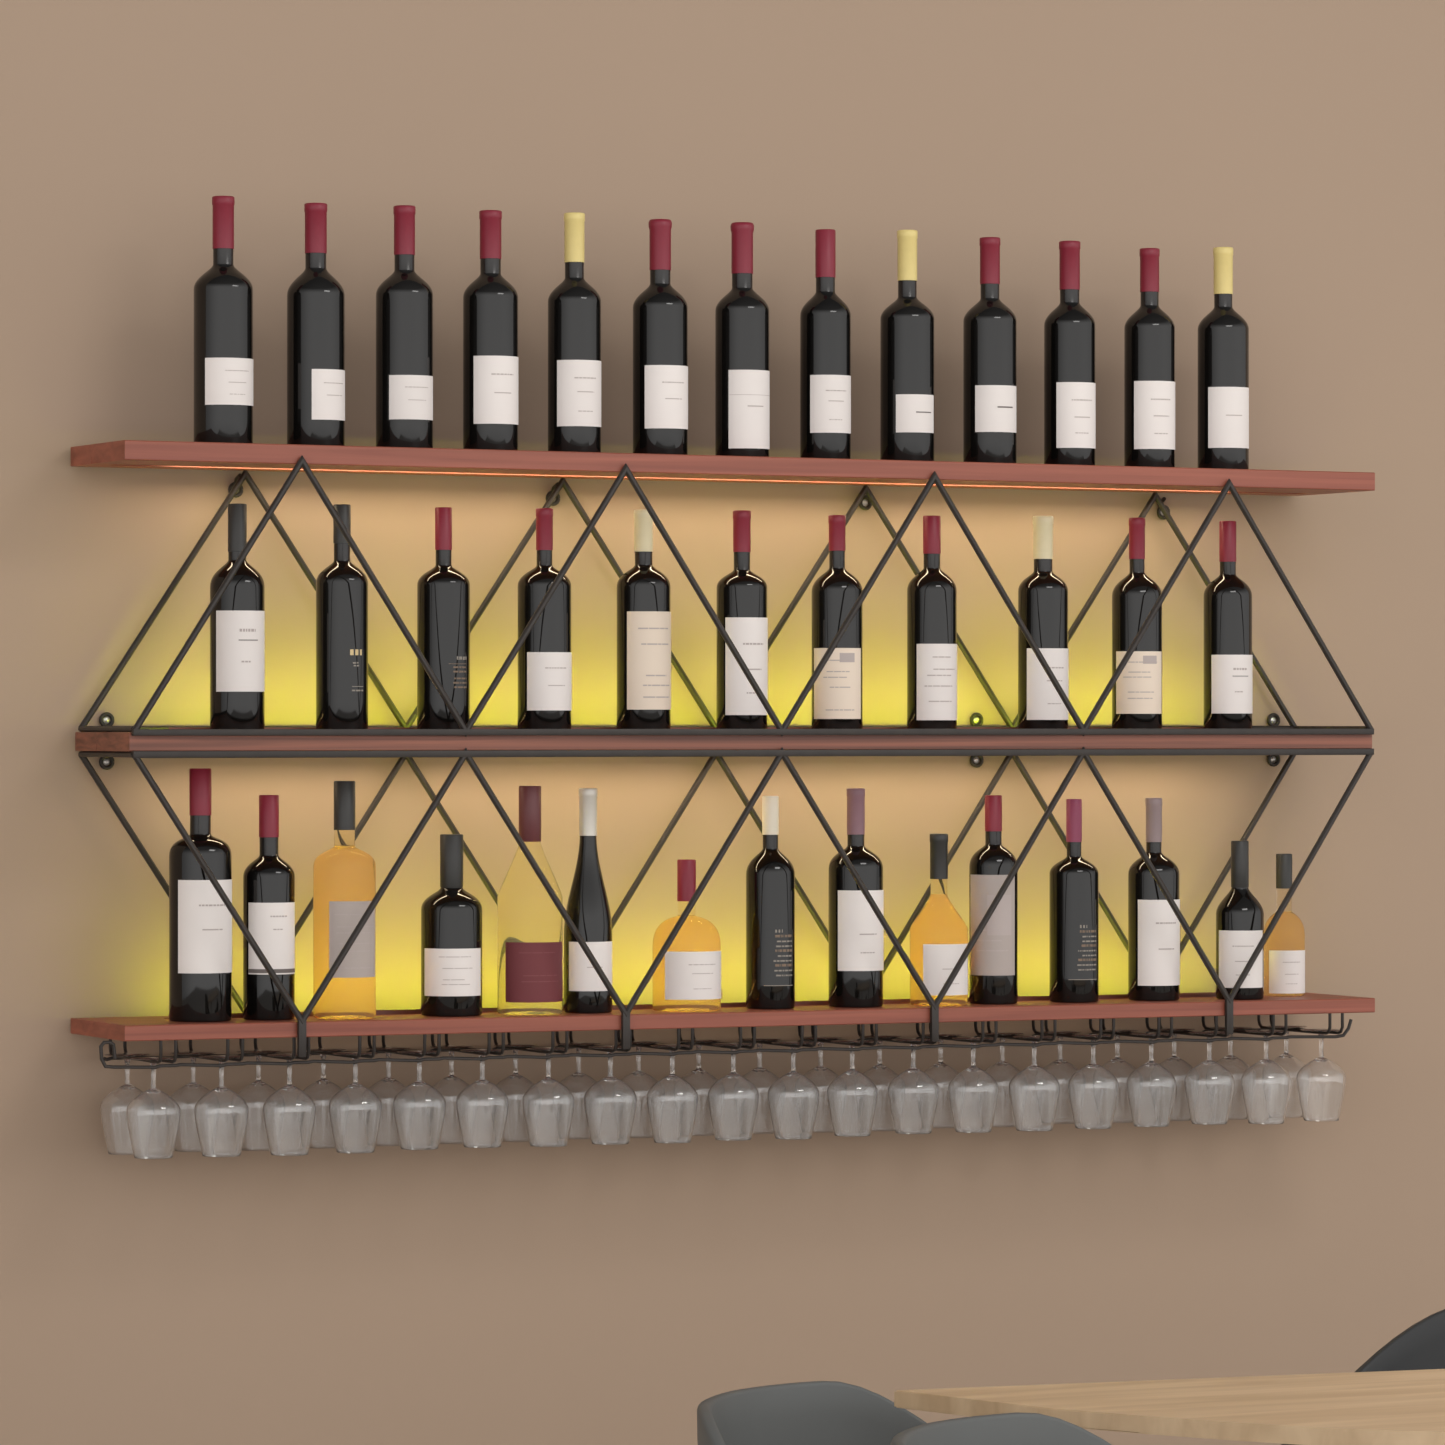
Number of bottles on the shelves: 39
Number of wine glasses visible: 40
